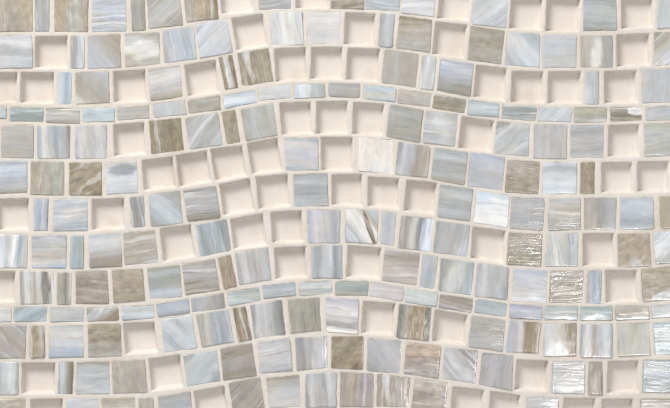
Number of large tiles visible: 132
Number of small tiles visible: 63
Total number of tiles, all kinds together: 195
